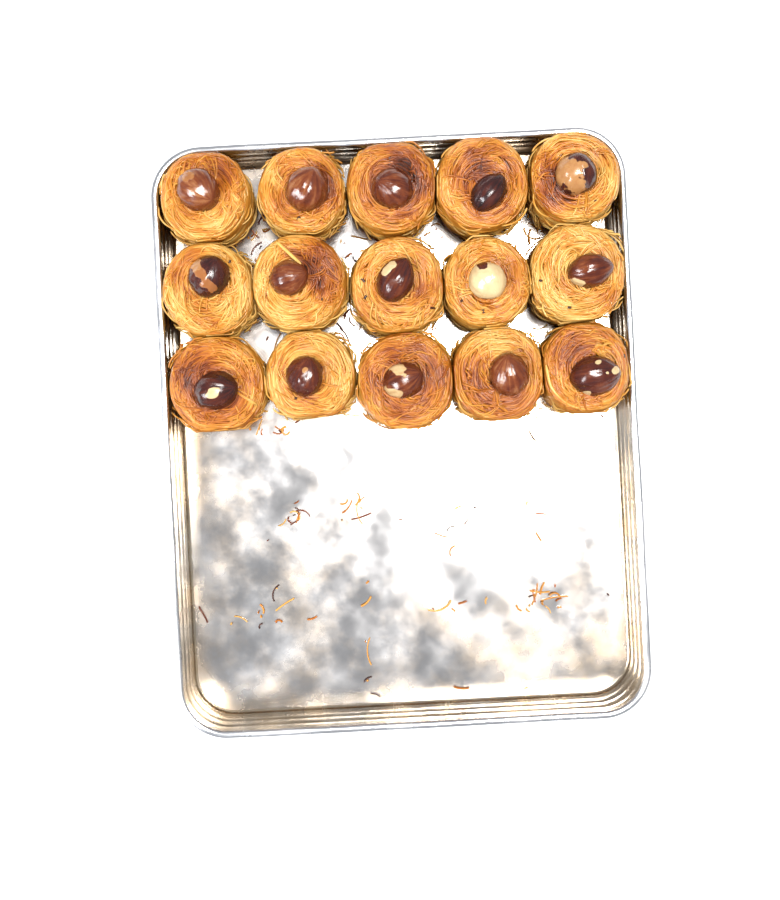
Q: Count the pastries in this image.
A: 15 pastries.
